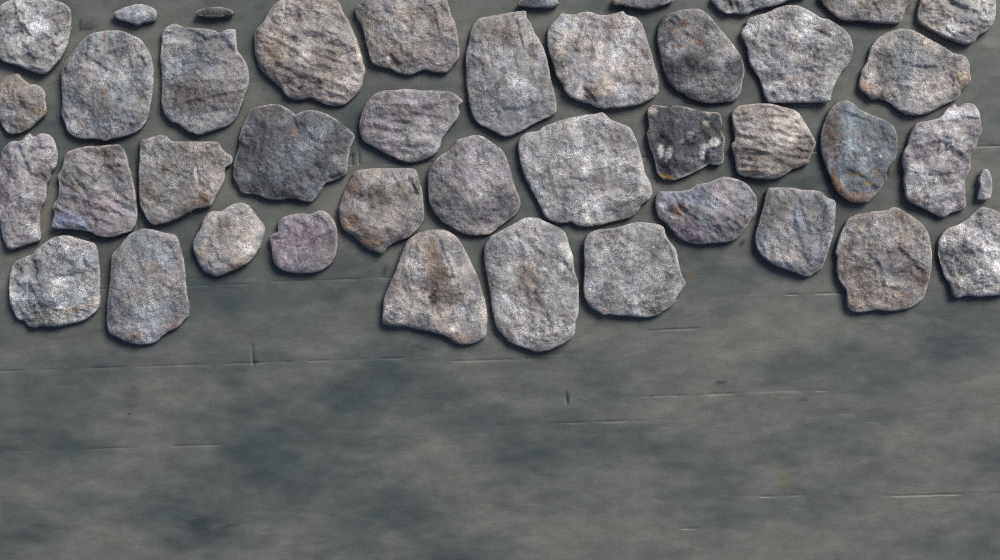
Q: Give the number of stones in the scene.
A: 42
